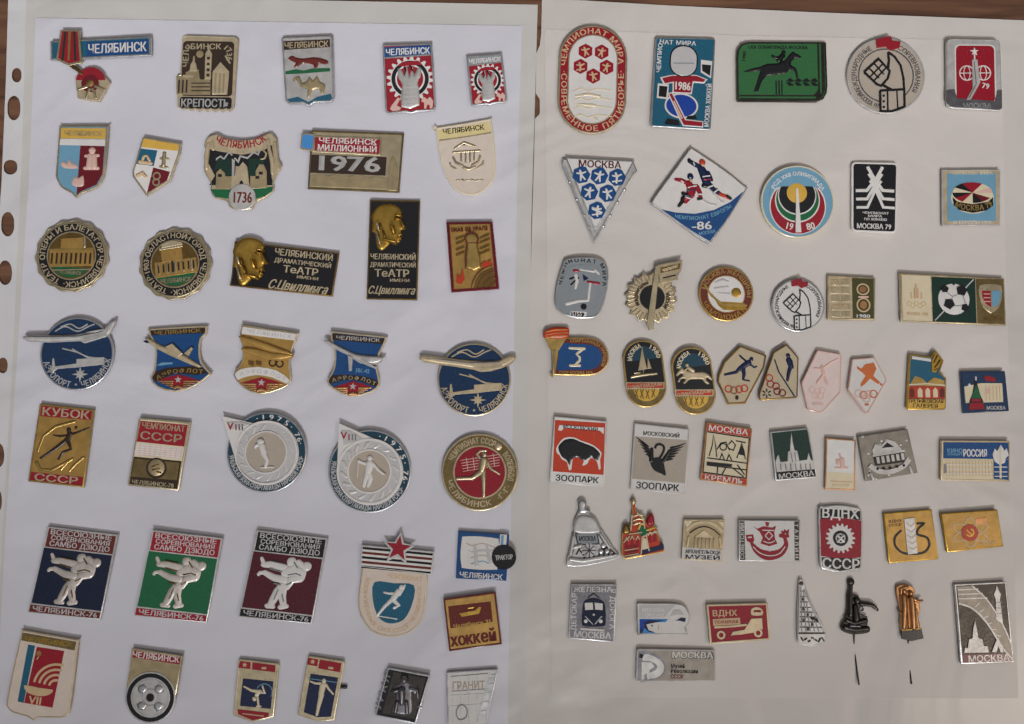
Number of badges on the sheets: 84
